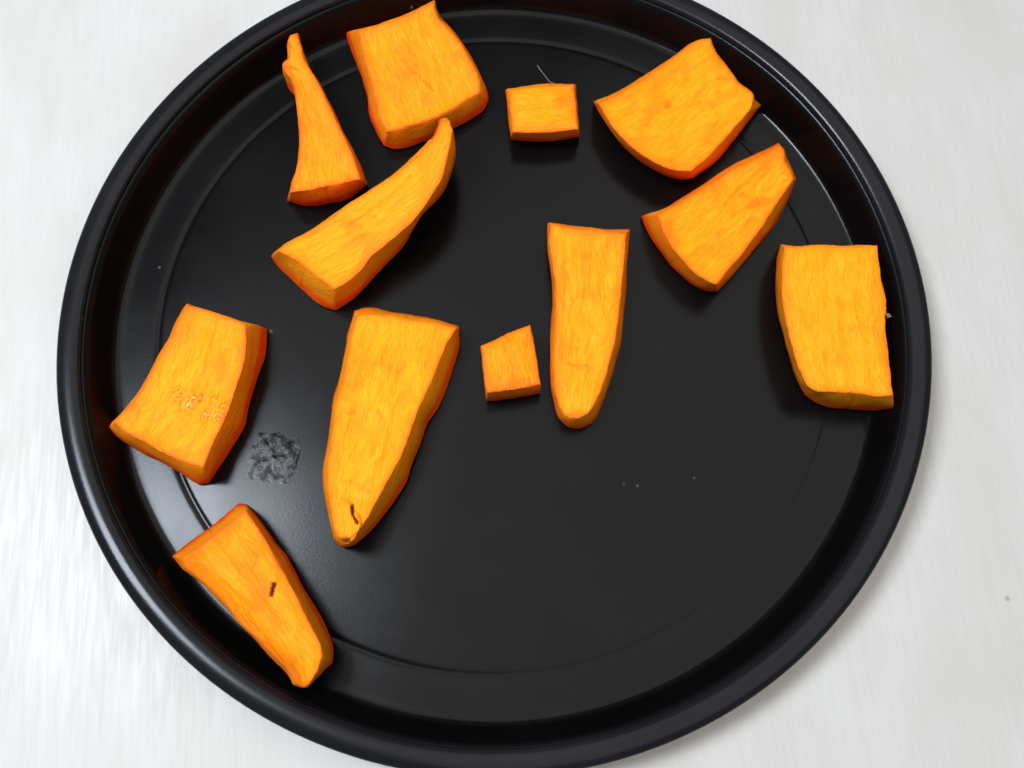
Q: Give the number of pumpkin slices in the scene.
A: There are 12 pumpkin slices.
